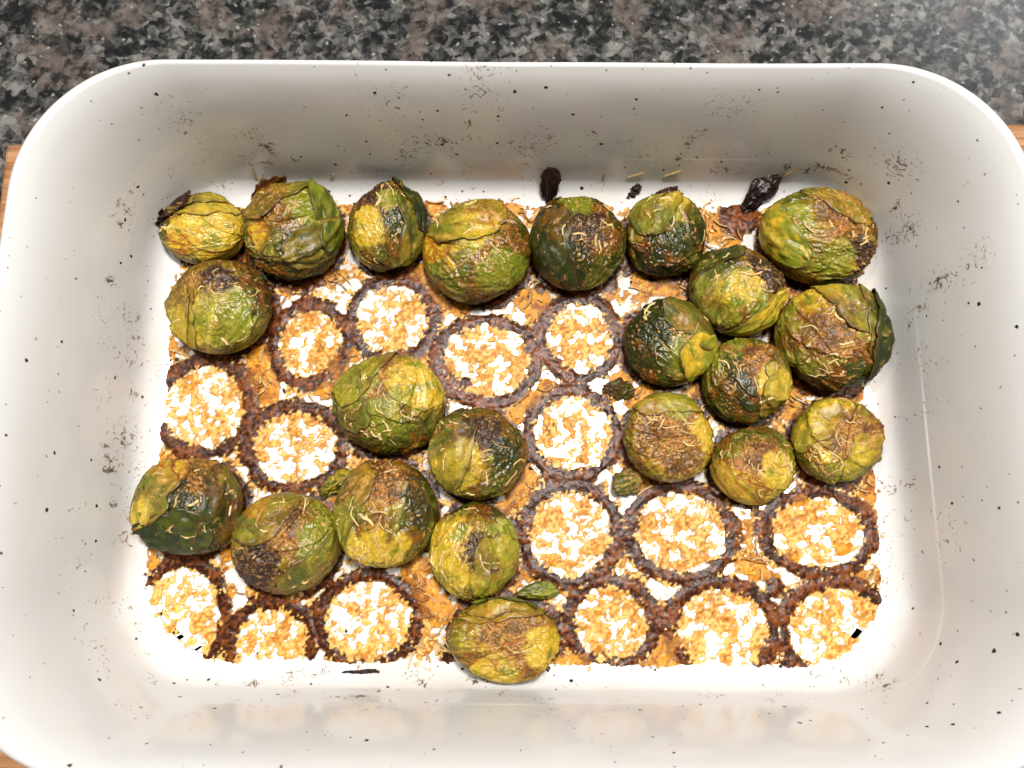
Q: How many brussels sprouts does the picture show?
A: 22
